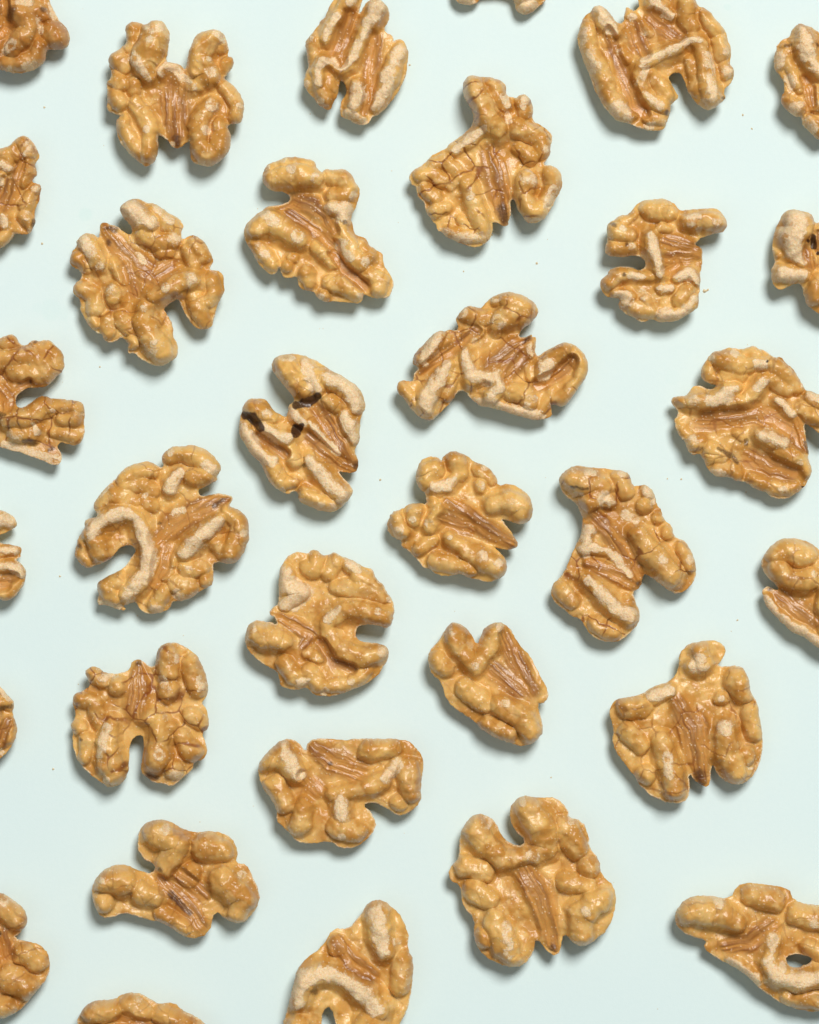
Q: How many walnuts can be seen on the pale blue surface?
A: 33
